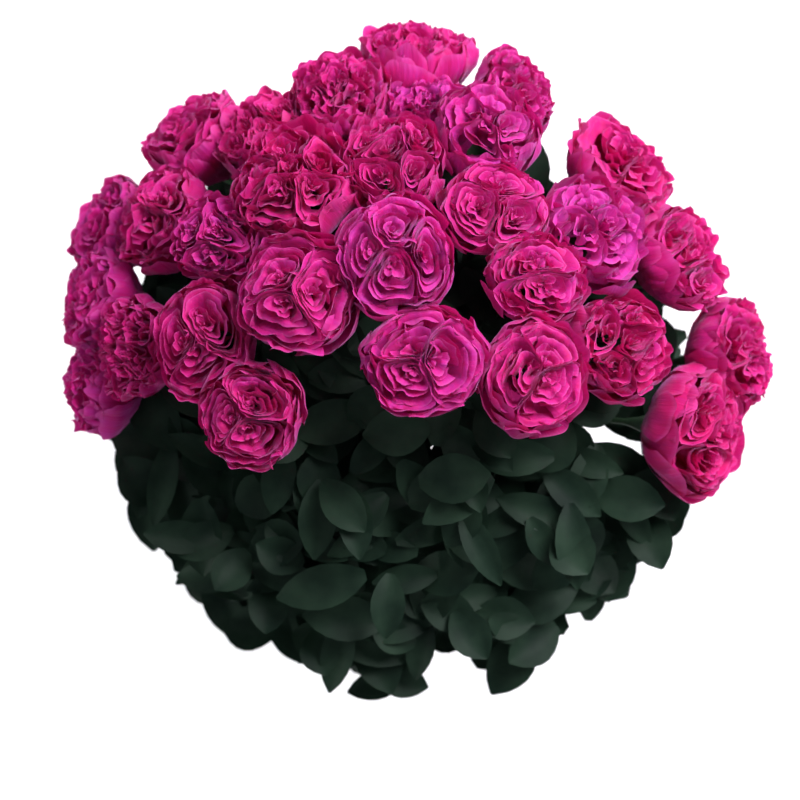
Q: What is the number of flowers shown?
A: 29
